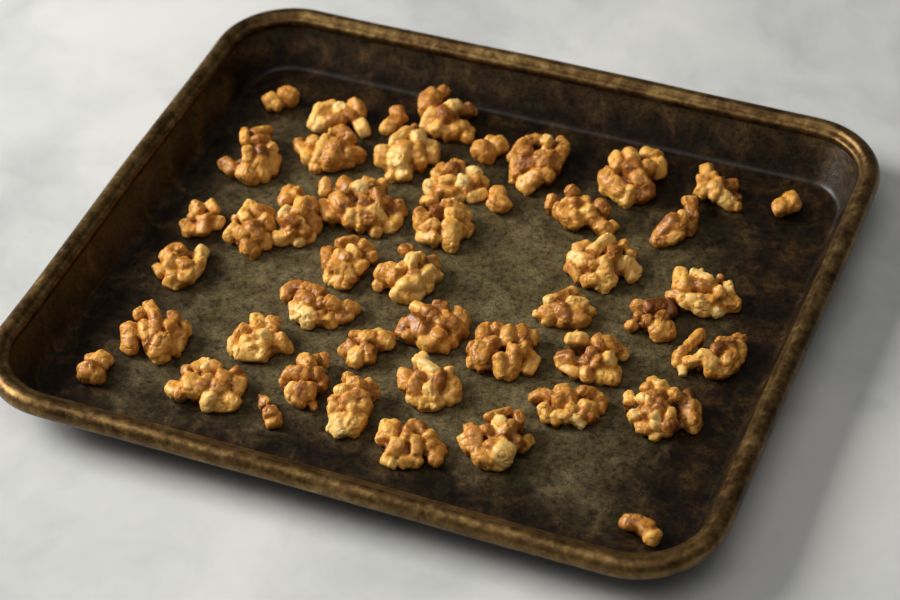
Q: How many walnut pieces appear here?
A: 47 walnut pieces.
